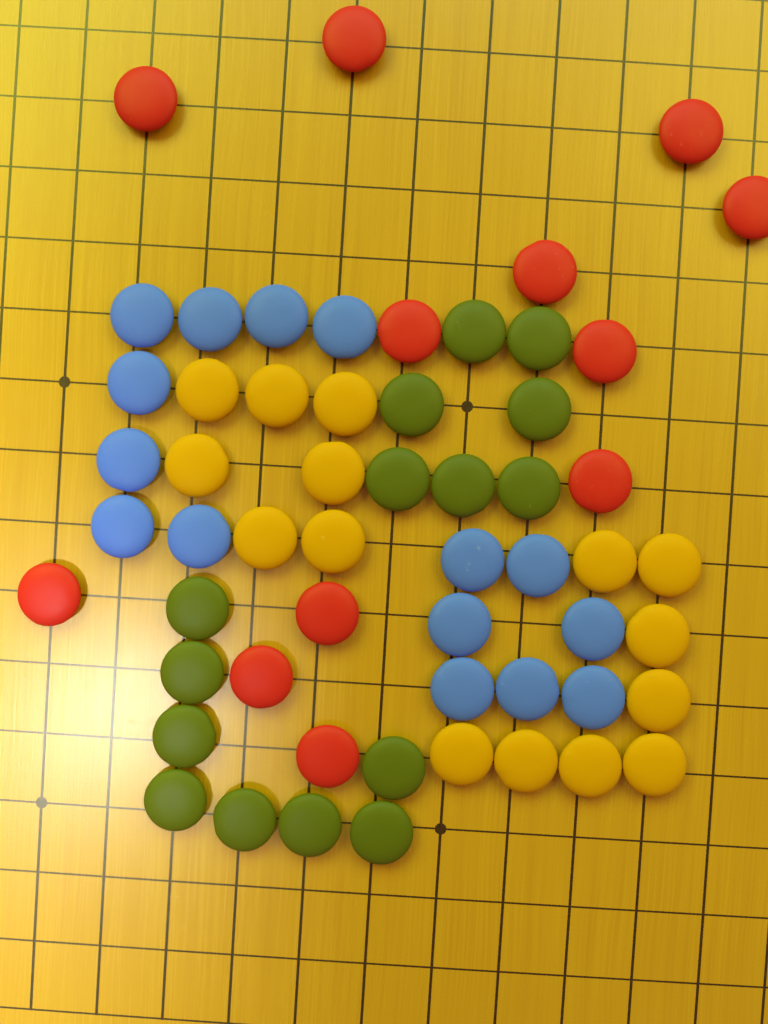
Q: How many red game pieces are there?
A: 12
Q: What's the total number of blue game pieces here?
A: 15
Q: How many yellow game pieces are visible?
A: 15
